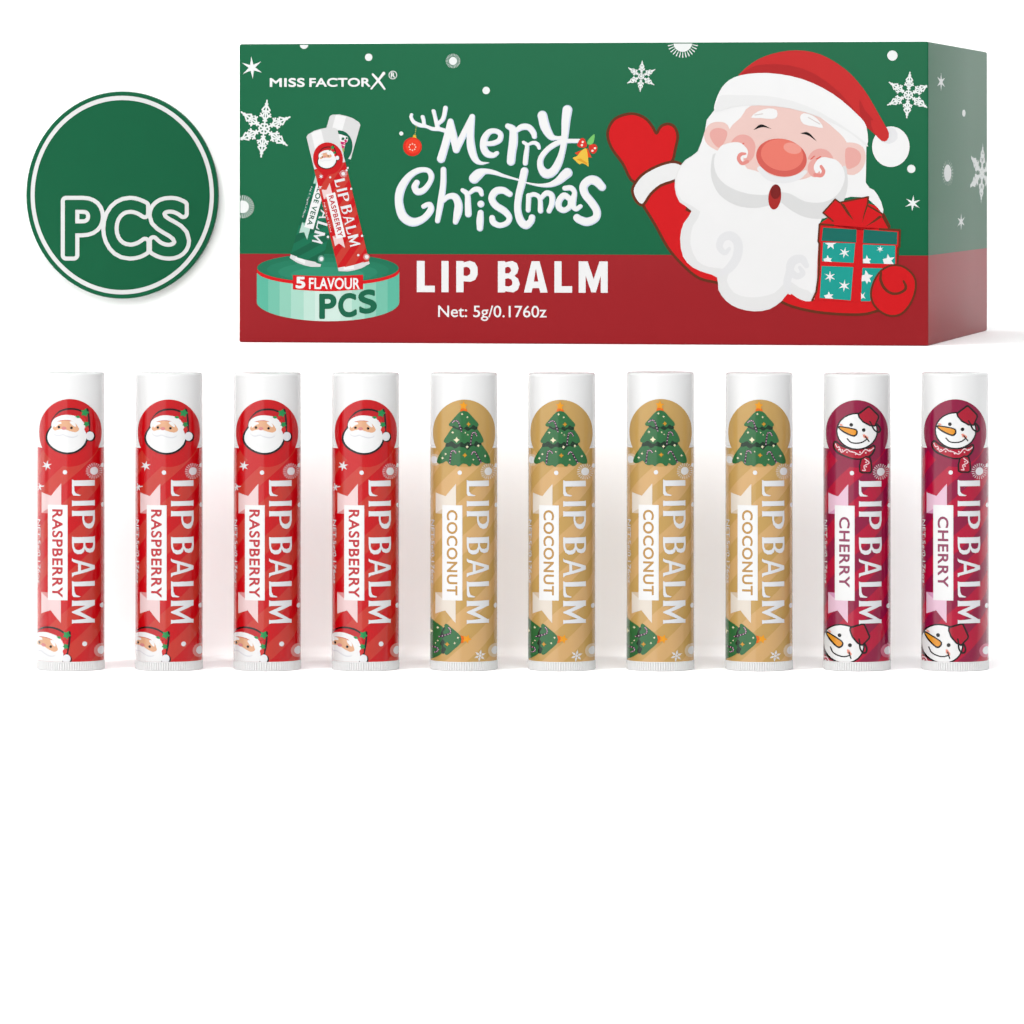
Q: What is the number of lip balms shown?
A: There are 10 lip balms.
